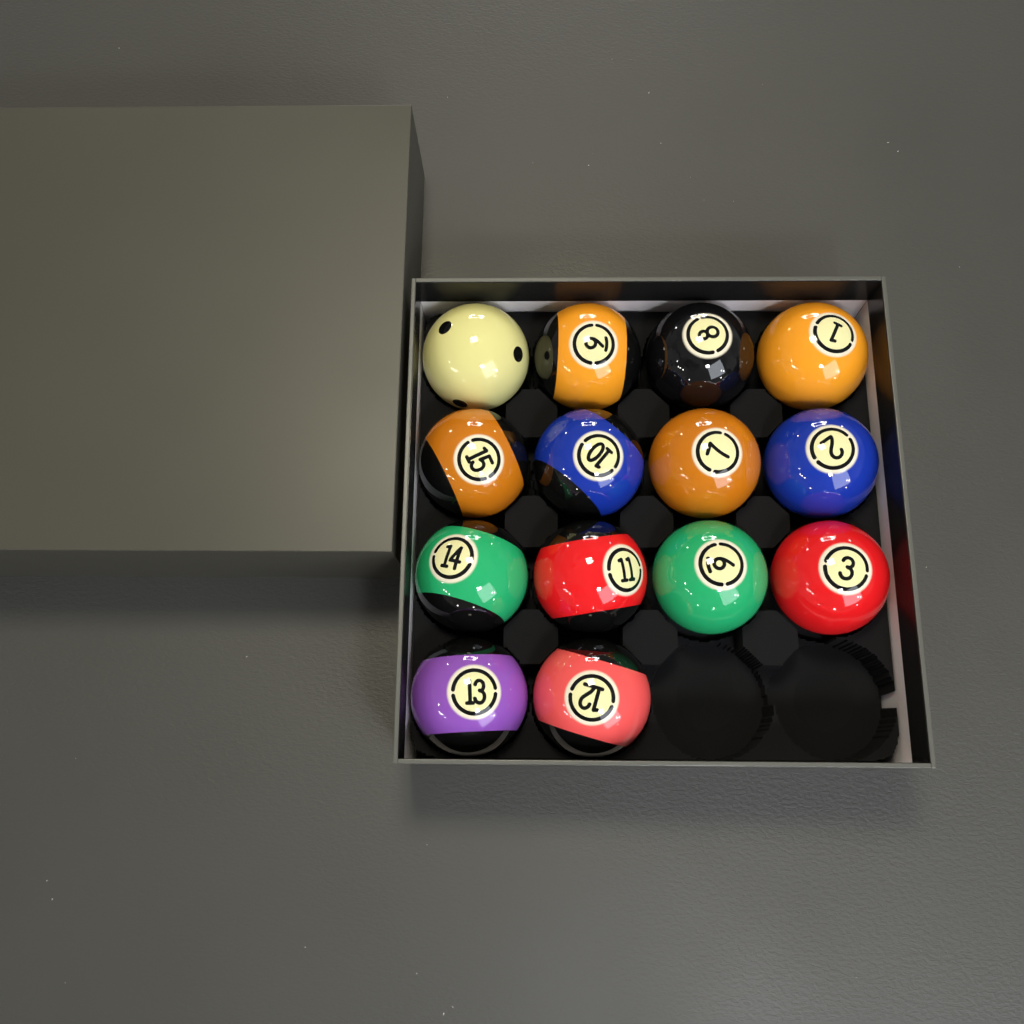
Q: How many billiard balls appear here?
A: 14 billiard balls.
